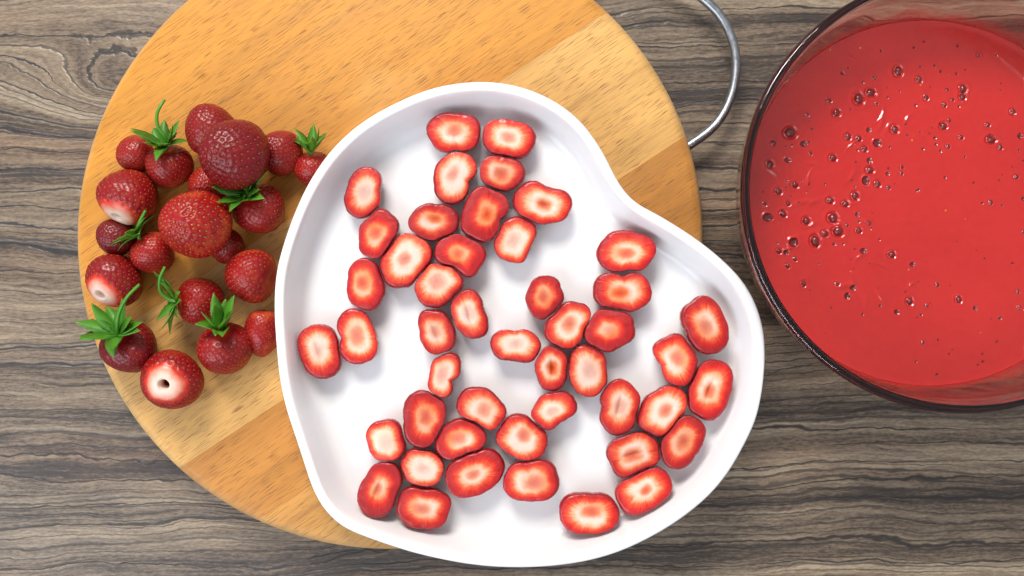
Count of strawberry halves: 47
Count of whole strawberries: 20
